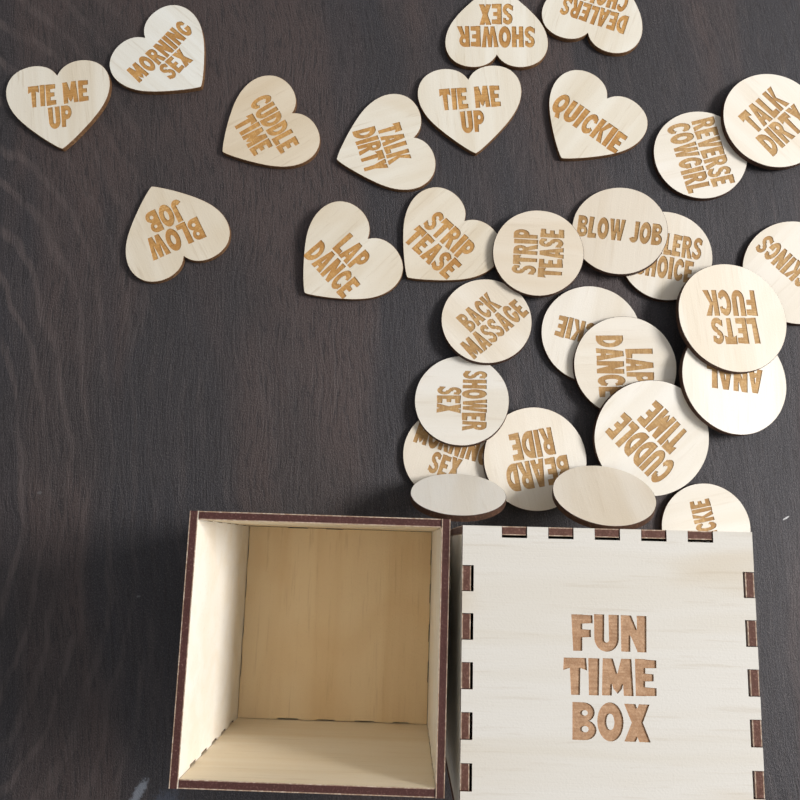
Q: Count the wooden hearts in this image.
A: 11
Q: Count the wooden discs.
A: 18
